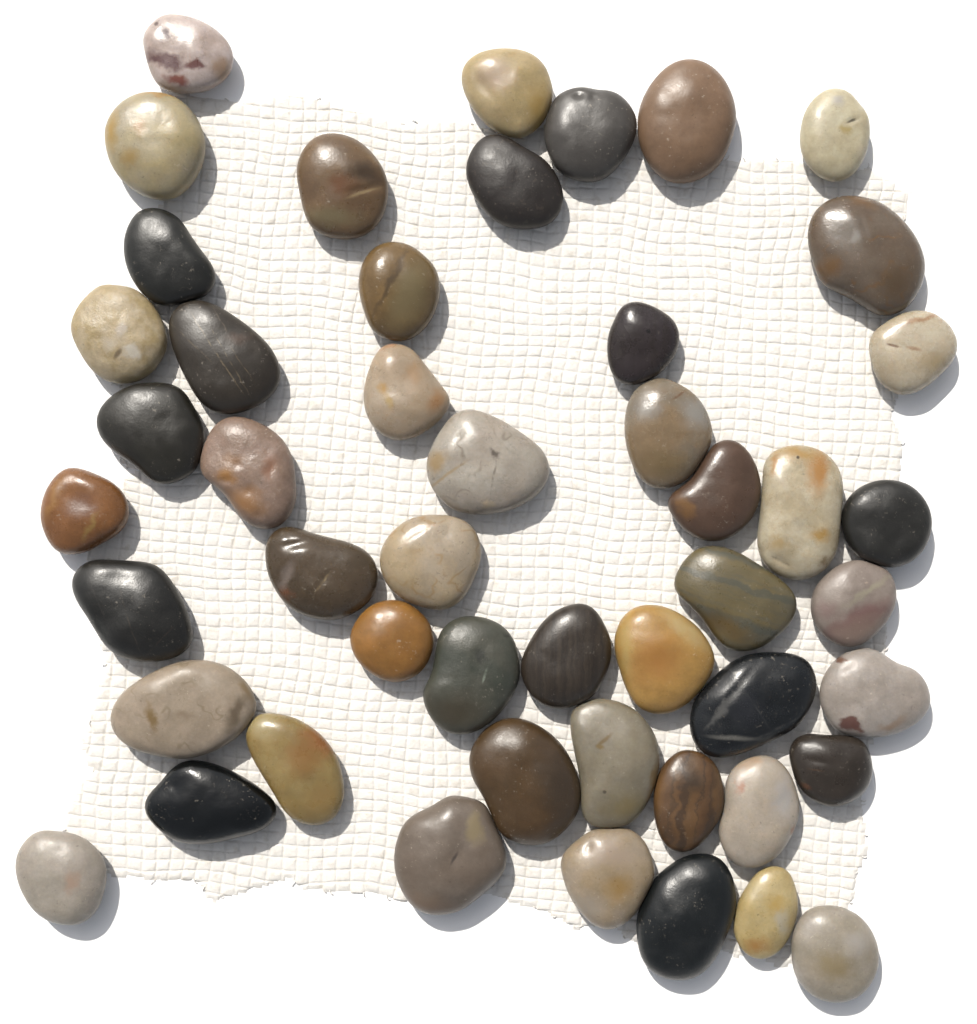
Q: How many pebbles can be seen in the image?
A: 49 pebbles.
